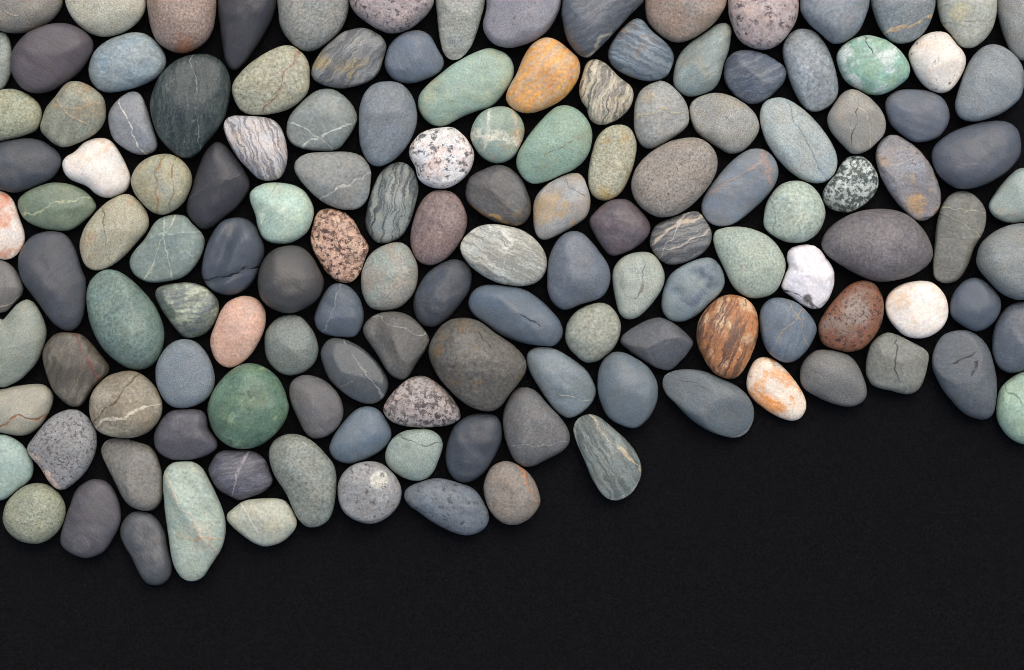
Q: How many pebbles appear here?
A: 138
